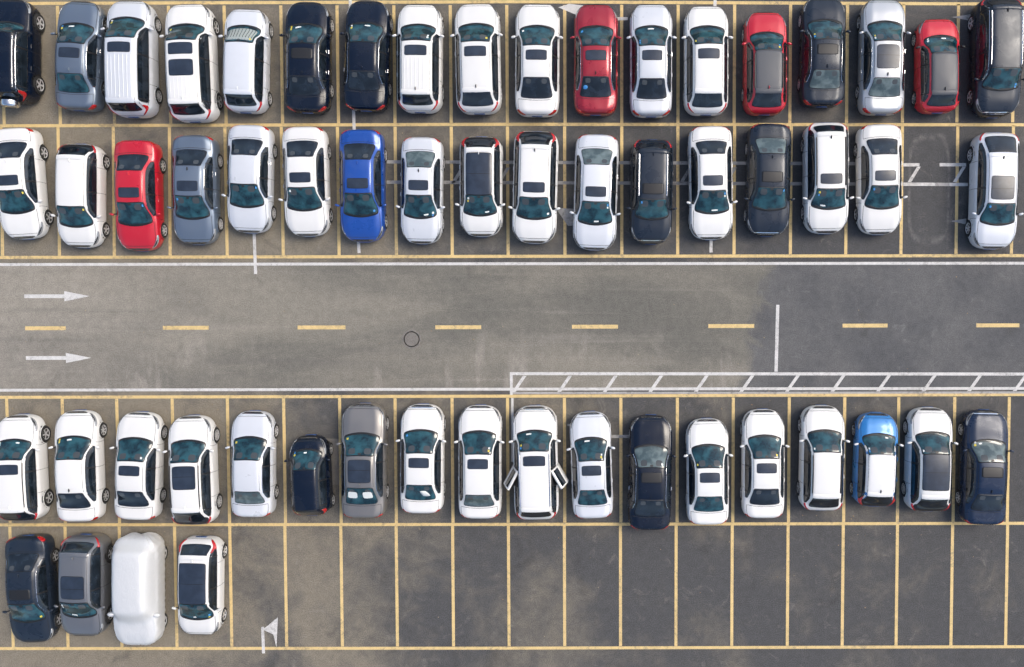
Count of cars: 57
